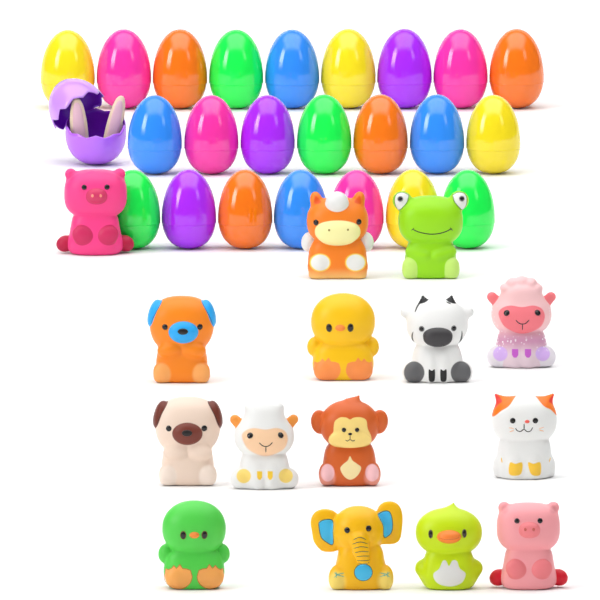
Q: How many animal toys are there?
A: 15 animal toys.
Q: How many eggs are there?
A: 24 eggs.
